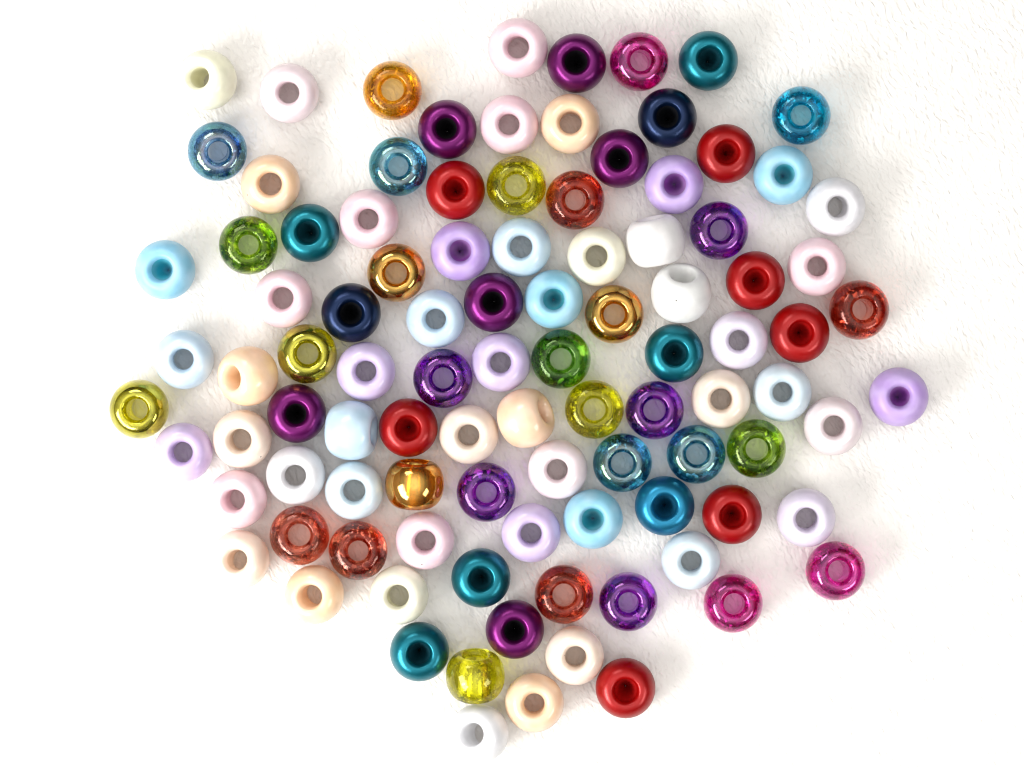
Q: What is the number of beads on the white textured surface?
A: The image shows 100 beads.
